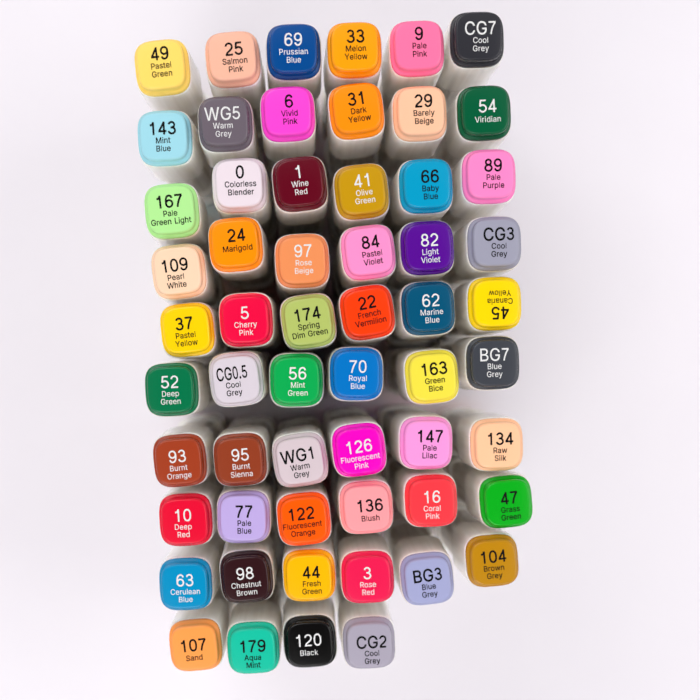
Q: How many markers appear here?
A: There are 58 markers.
